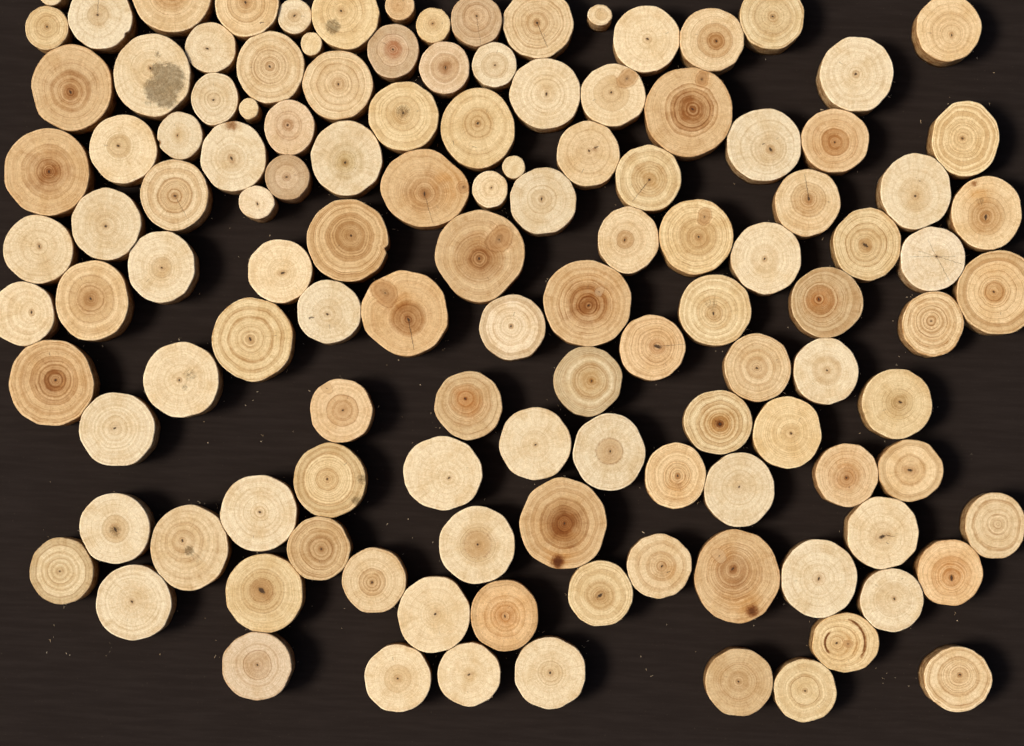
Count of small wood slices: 20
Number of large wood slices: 104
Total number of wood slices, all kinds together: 124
